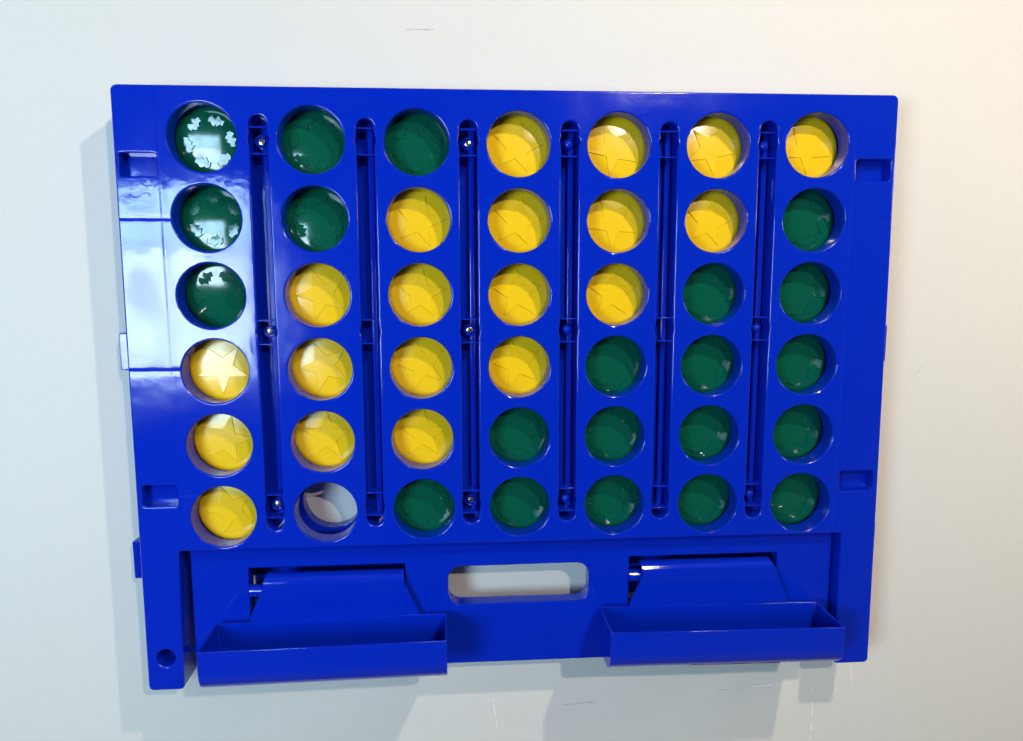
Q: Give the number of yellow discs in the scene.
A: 20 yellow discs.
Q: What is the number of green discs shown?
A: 21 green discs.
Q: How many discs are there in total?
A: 41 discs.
